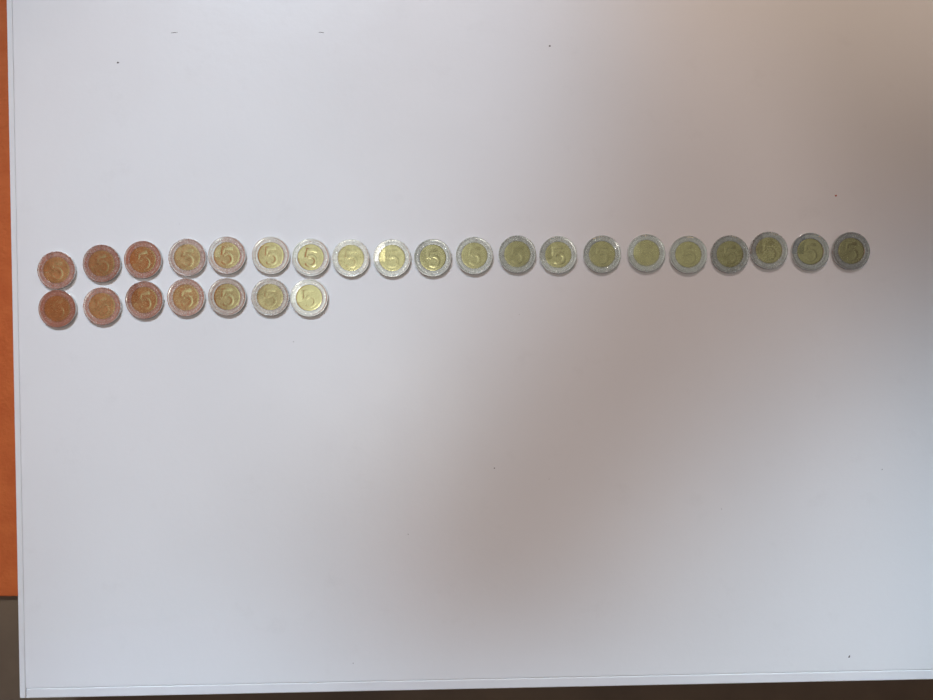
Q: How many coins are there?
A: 27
